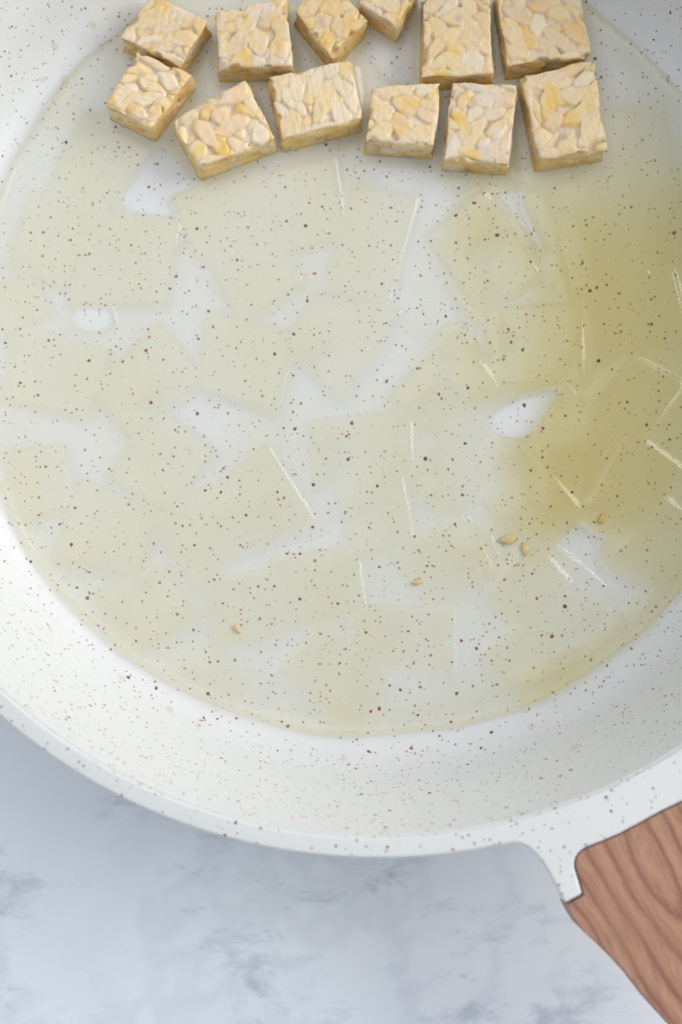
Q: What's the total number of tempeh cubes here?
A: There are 12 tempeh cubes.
